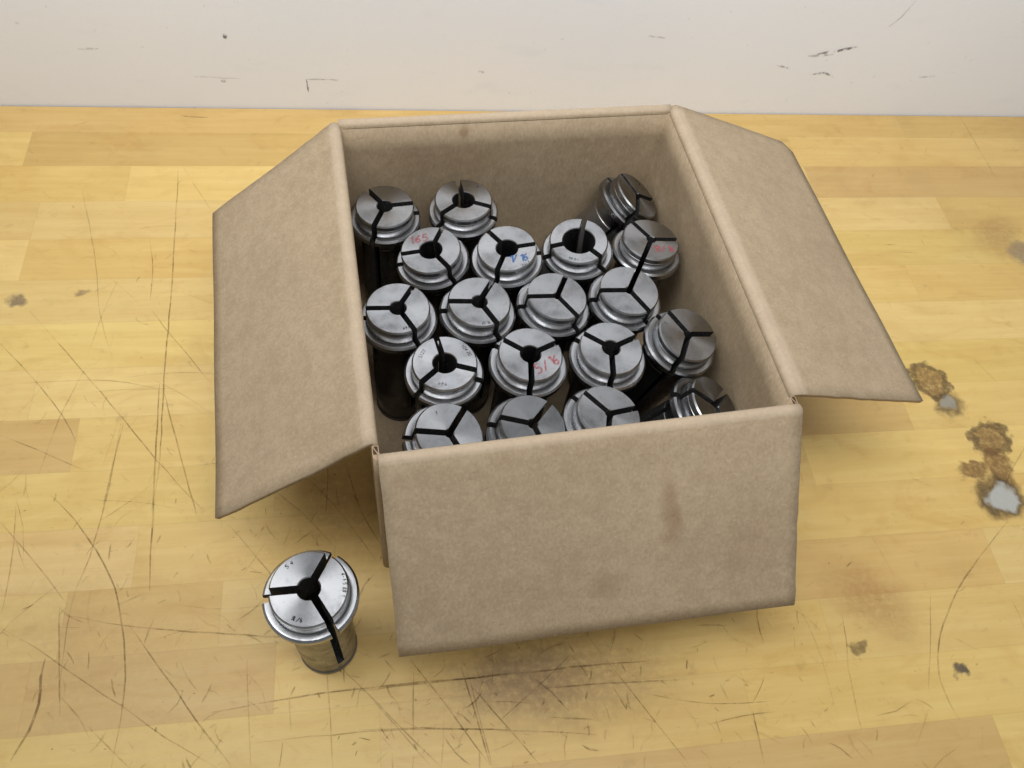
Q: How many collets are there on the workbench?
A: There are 20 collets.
